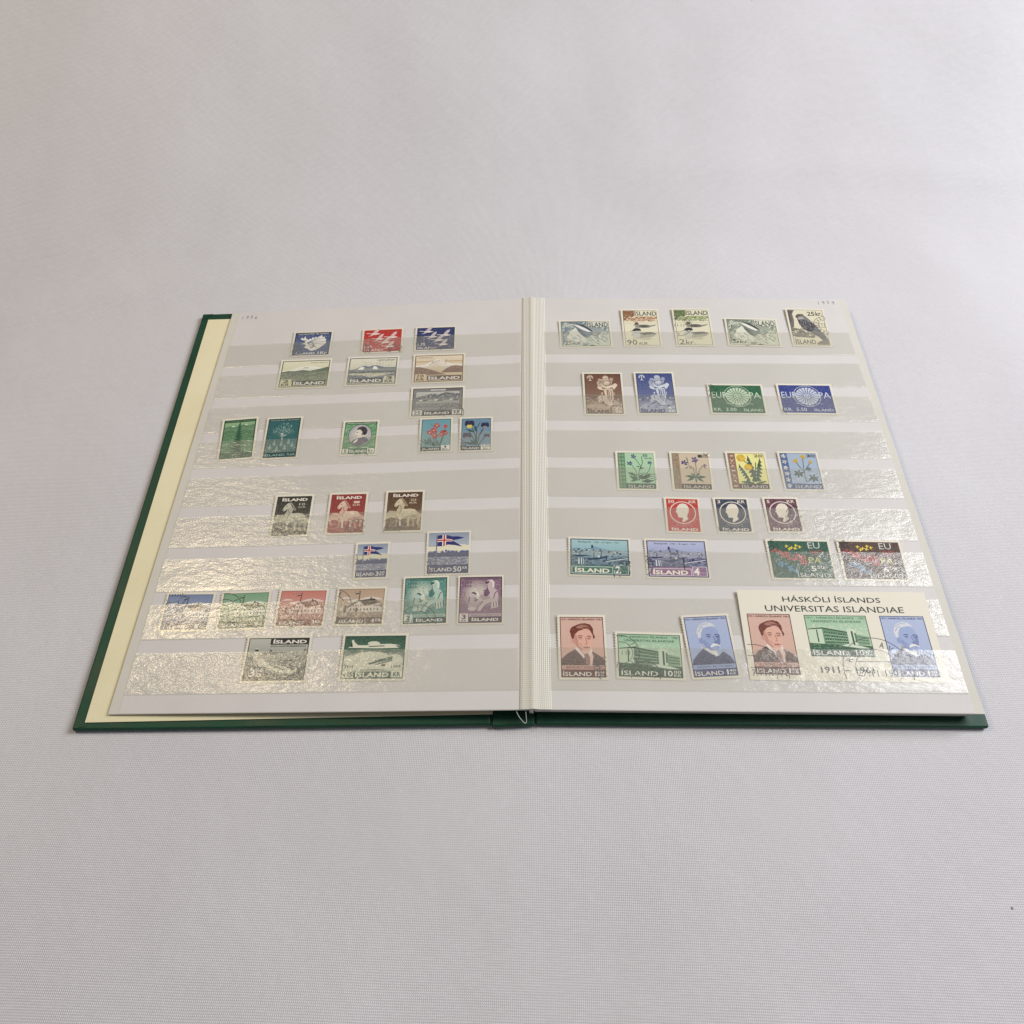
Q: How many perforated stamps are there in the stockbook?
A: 48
